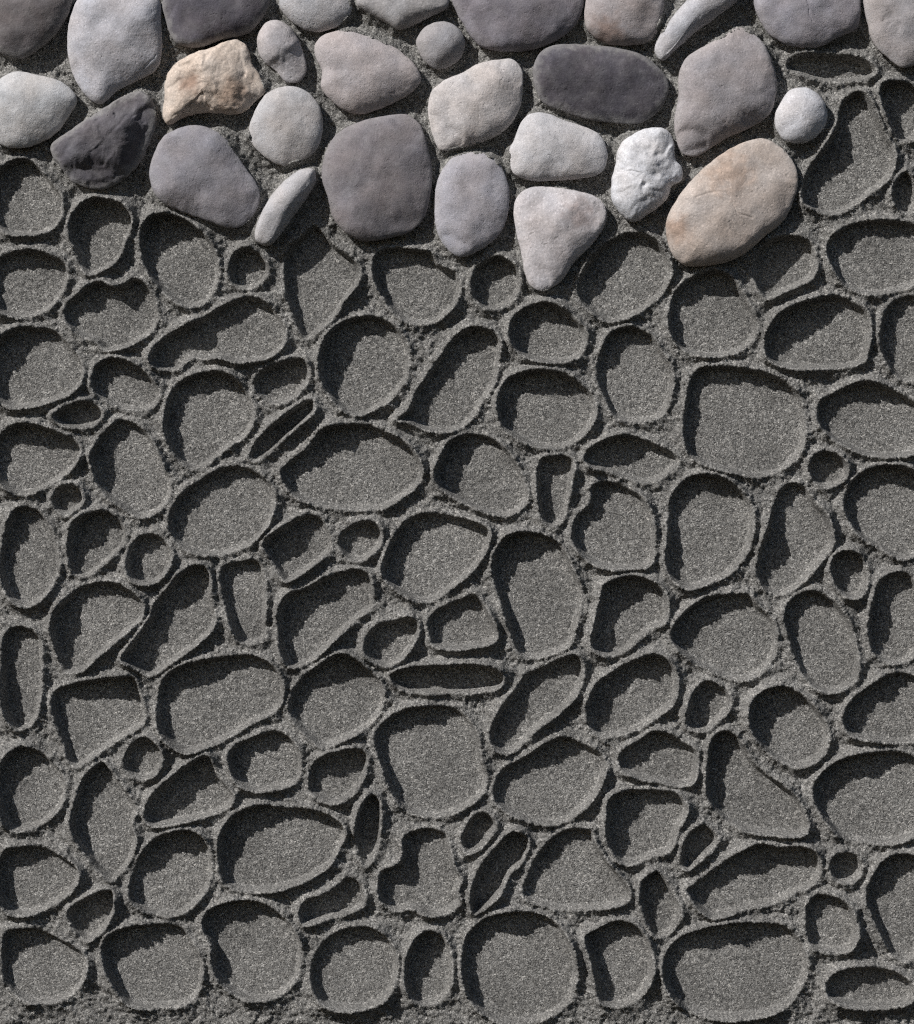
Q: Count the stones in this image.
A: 29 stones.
